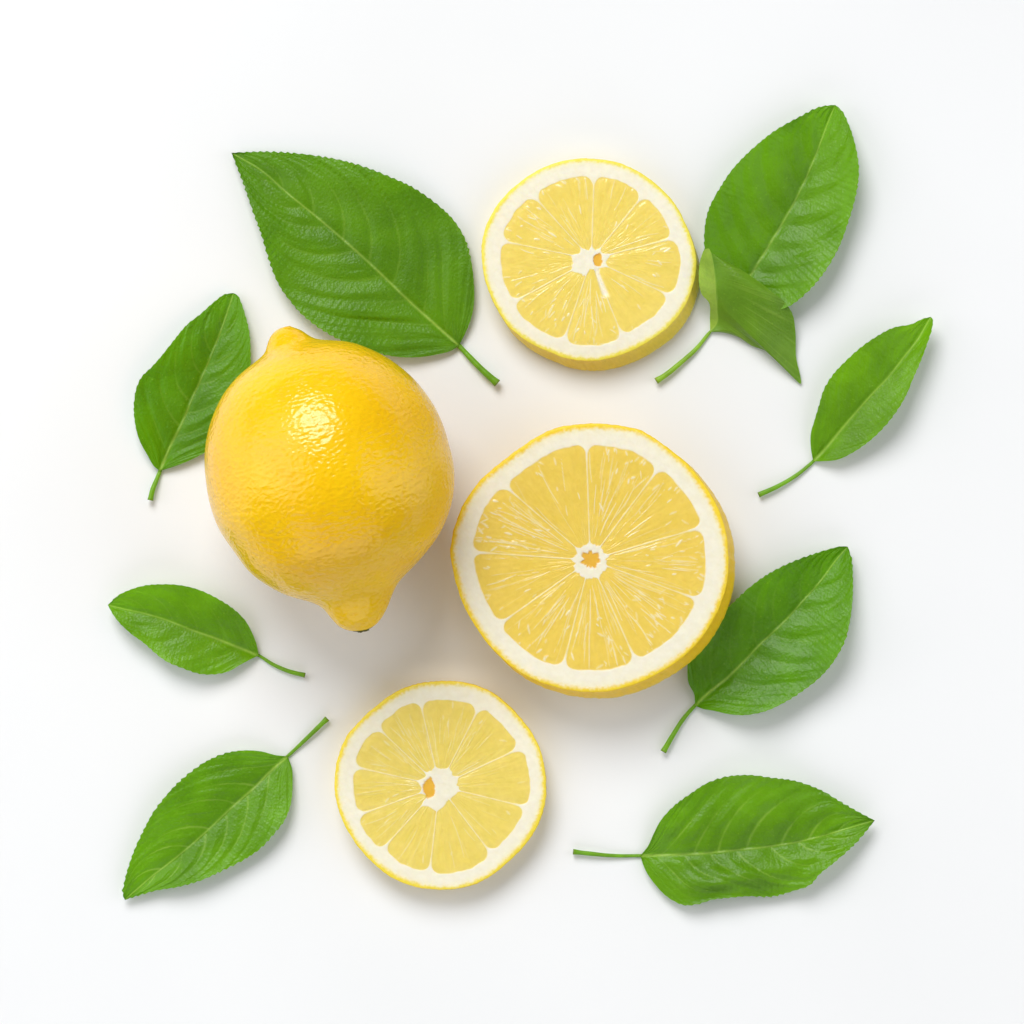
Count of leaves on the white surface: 9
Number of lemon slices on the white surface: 3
